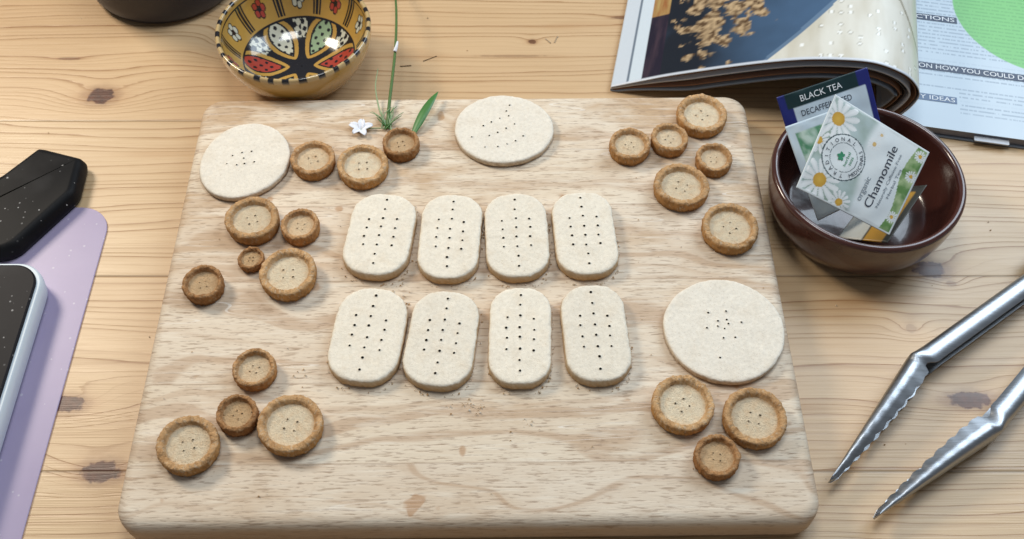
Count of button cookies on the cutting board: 21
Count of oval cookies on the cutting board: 8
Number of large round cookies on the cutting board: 3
